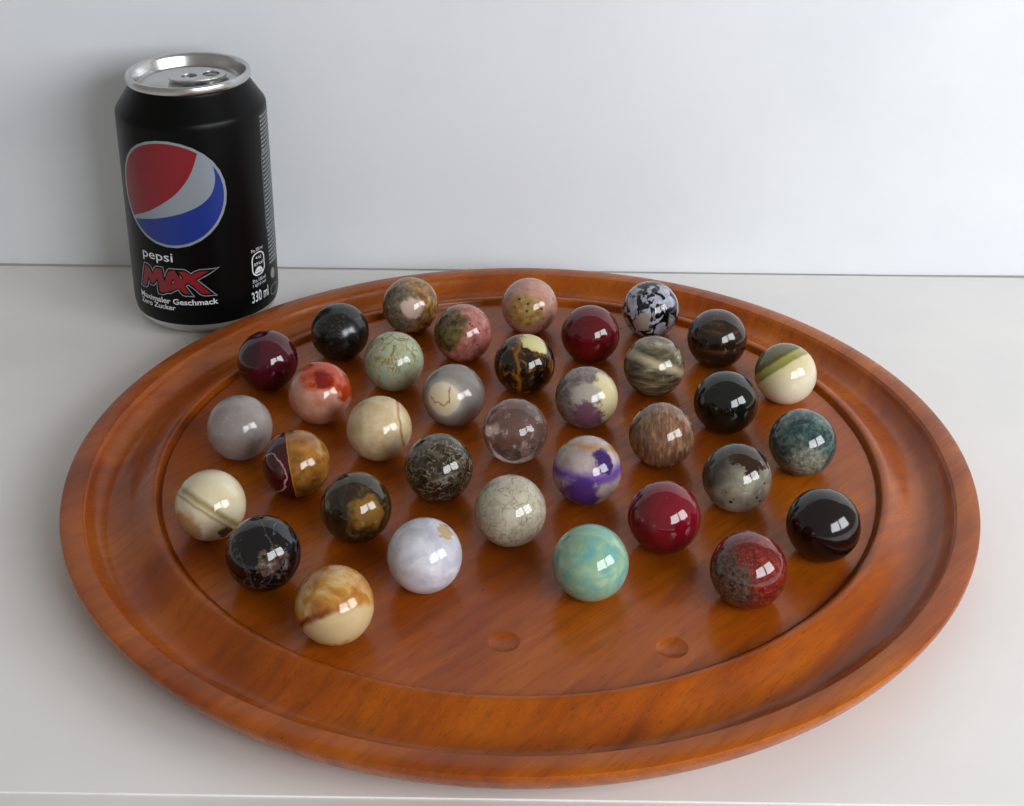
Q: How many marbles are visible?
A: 35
